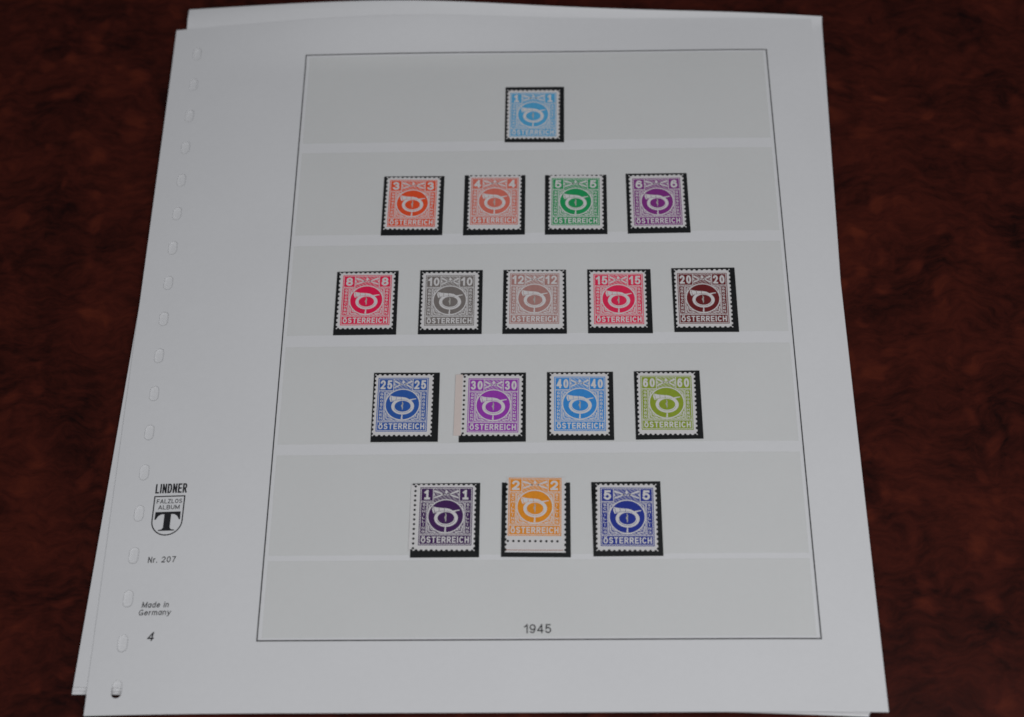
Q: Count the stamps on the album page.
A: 17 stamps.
